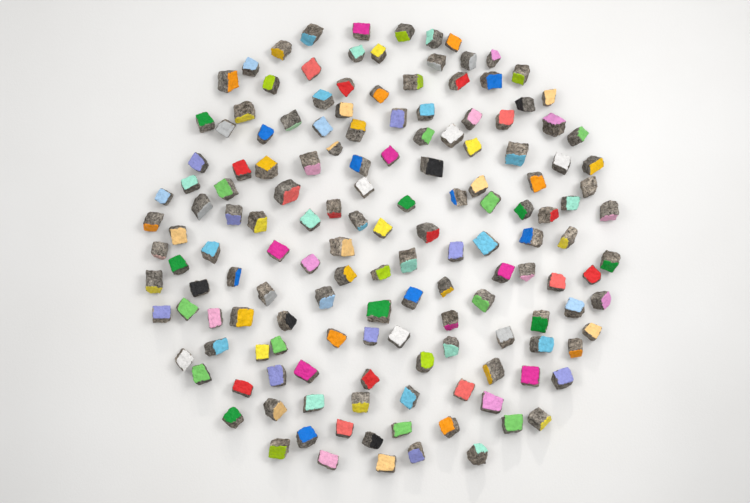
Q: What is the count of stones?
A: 153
